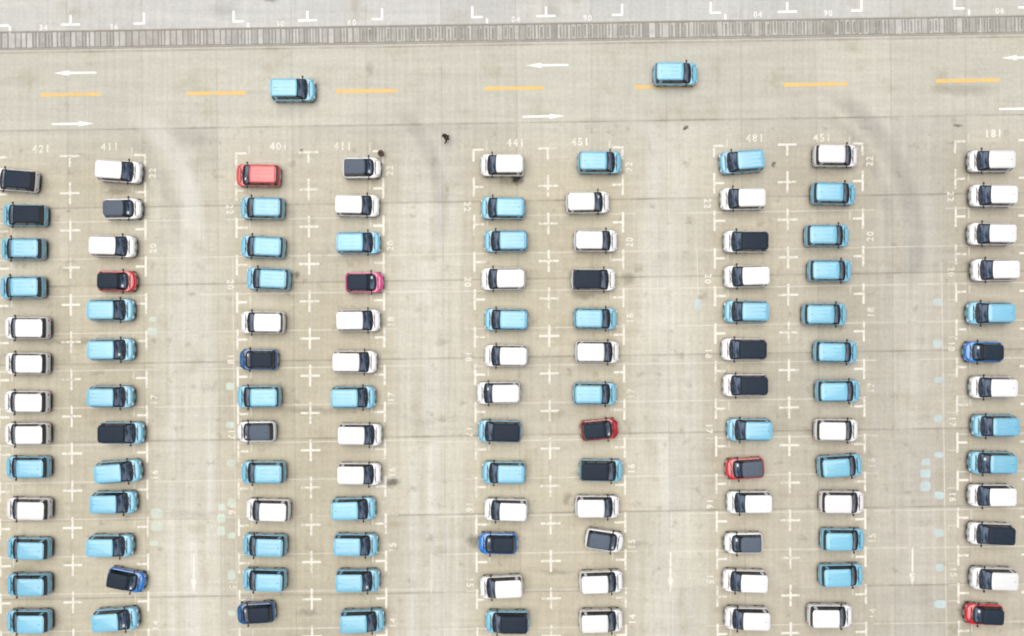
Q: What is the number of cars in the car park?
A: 119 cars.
